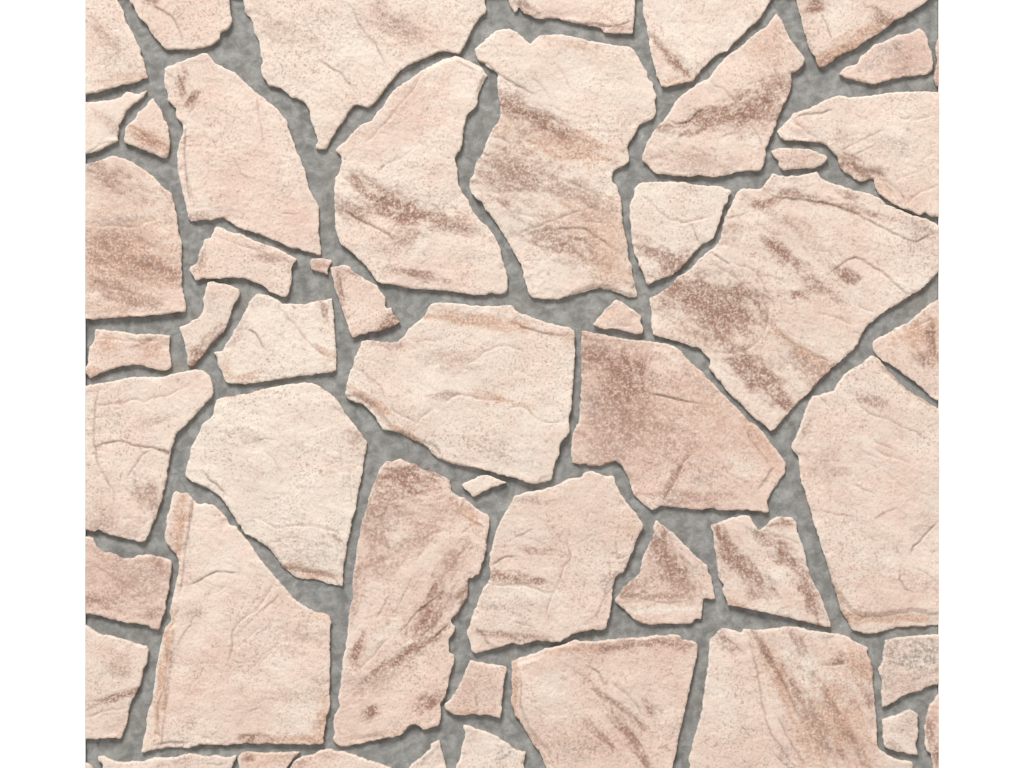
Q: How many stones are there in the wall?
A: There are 52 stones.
